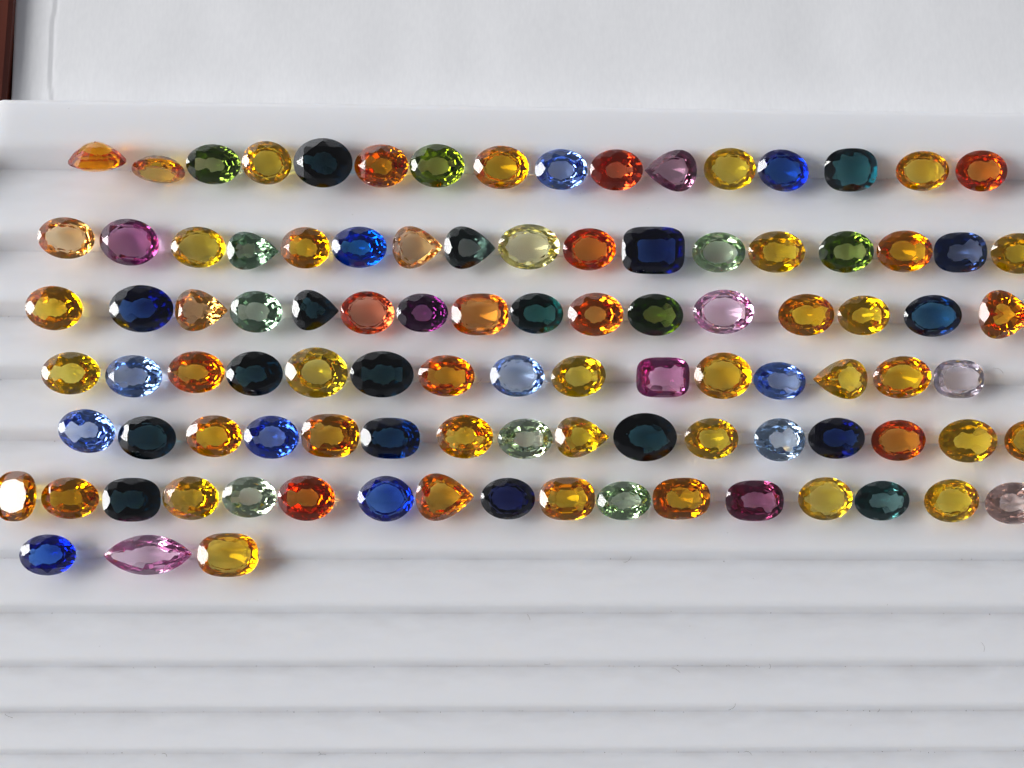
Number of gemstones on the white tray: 100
